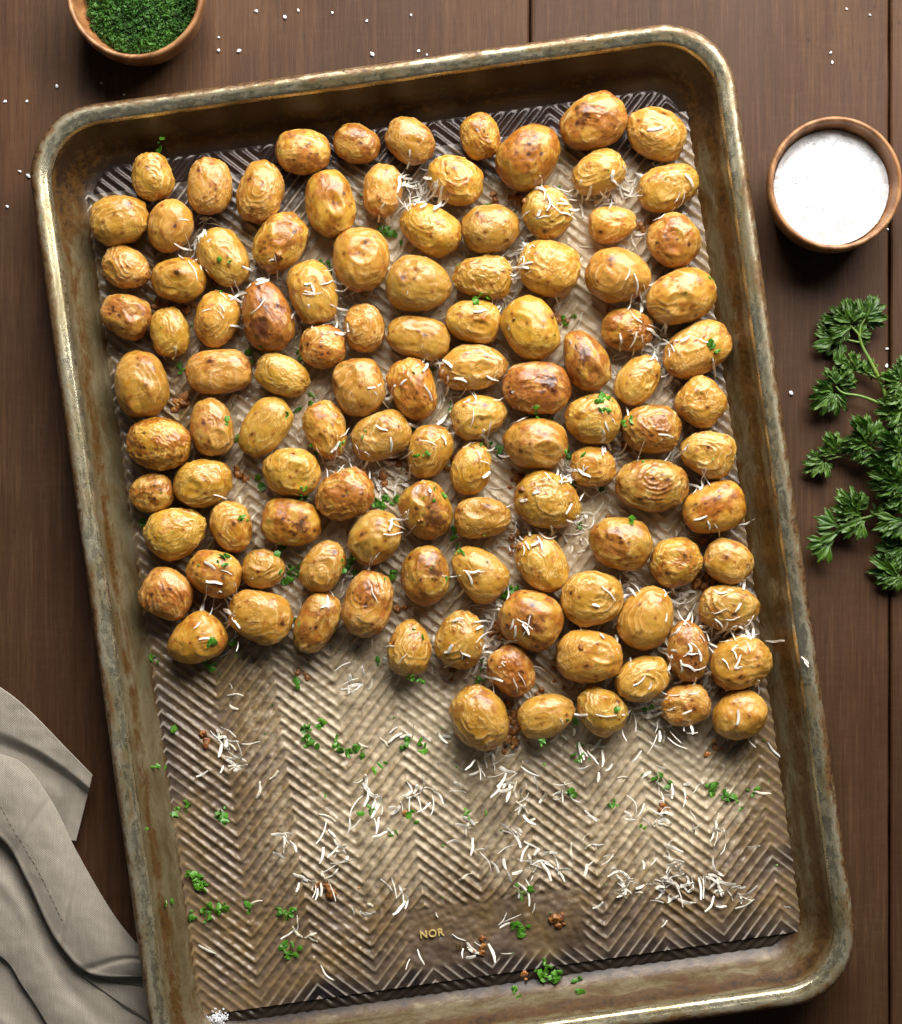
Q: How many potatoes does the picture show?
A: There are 110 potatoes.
